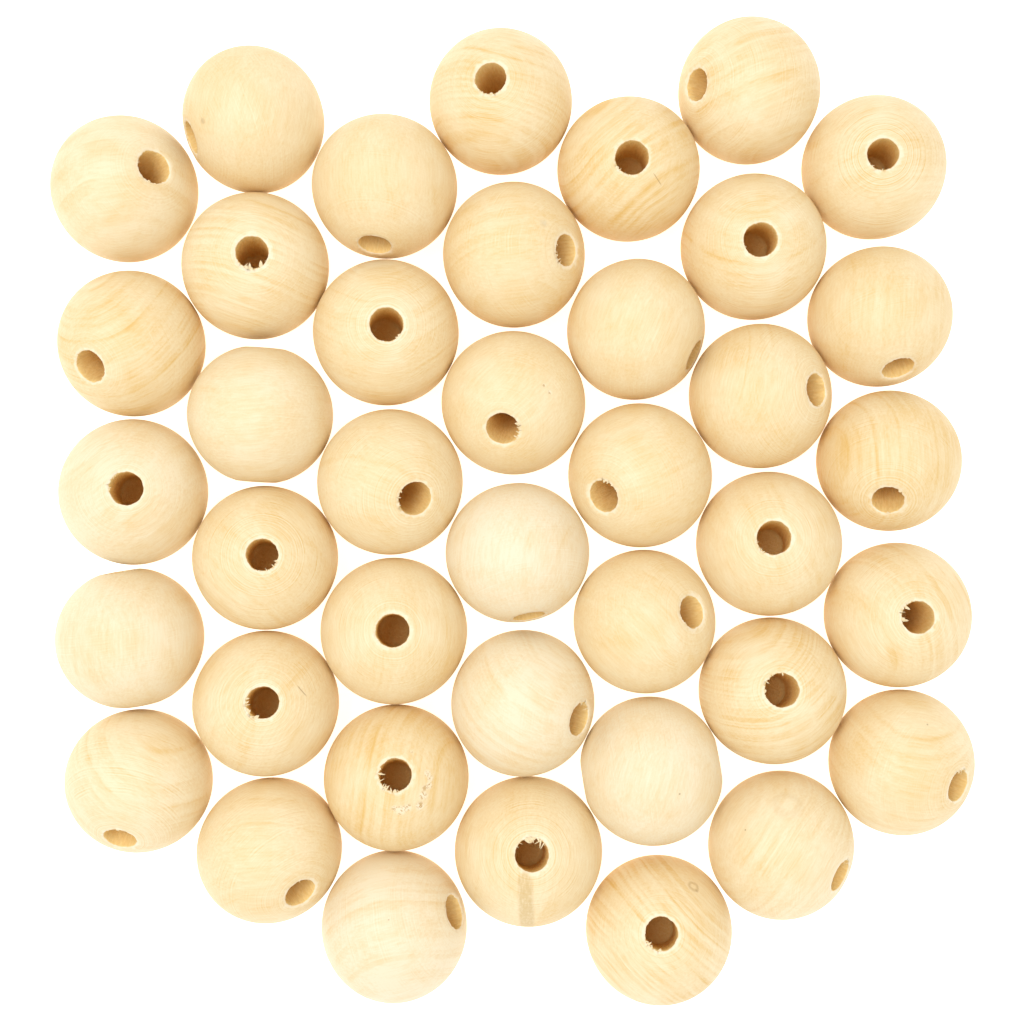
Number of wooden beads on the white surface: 40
